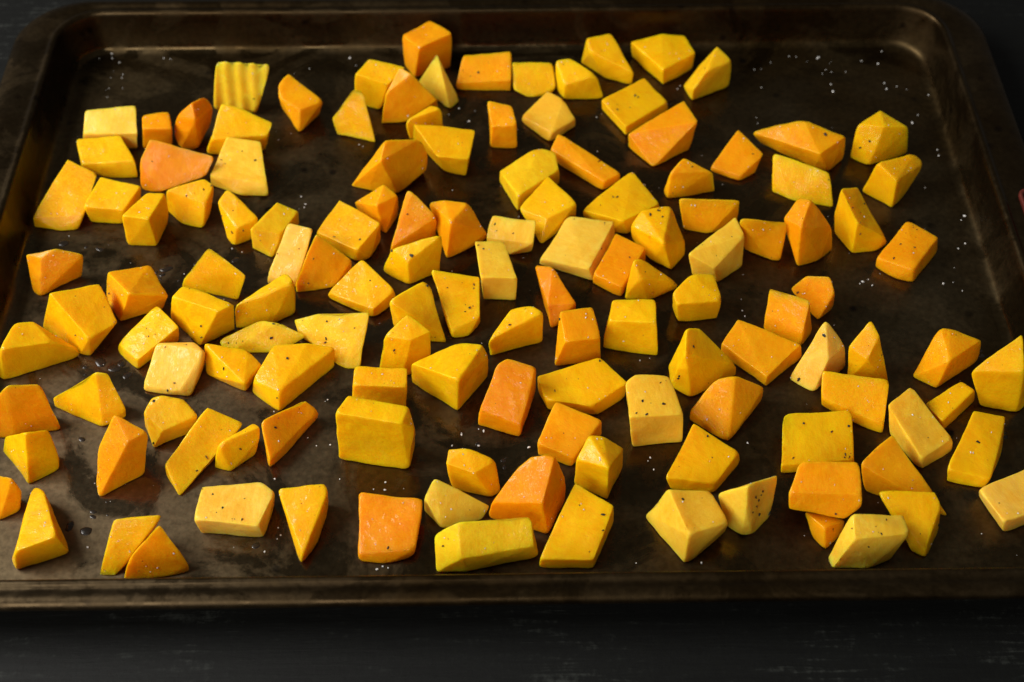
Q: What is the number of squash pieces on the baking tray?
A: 135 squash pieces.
